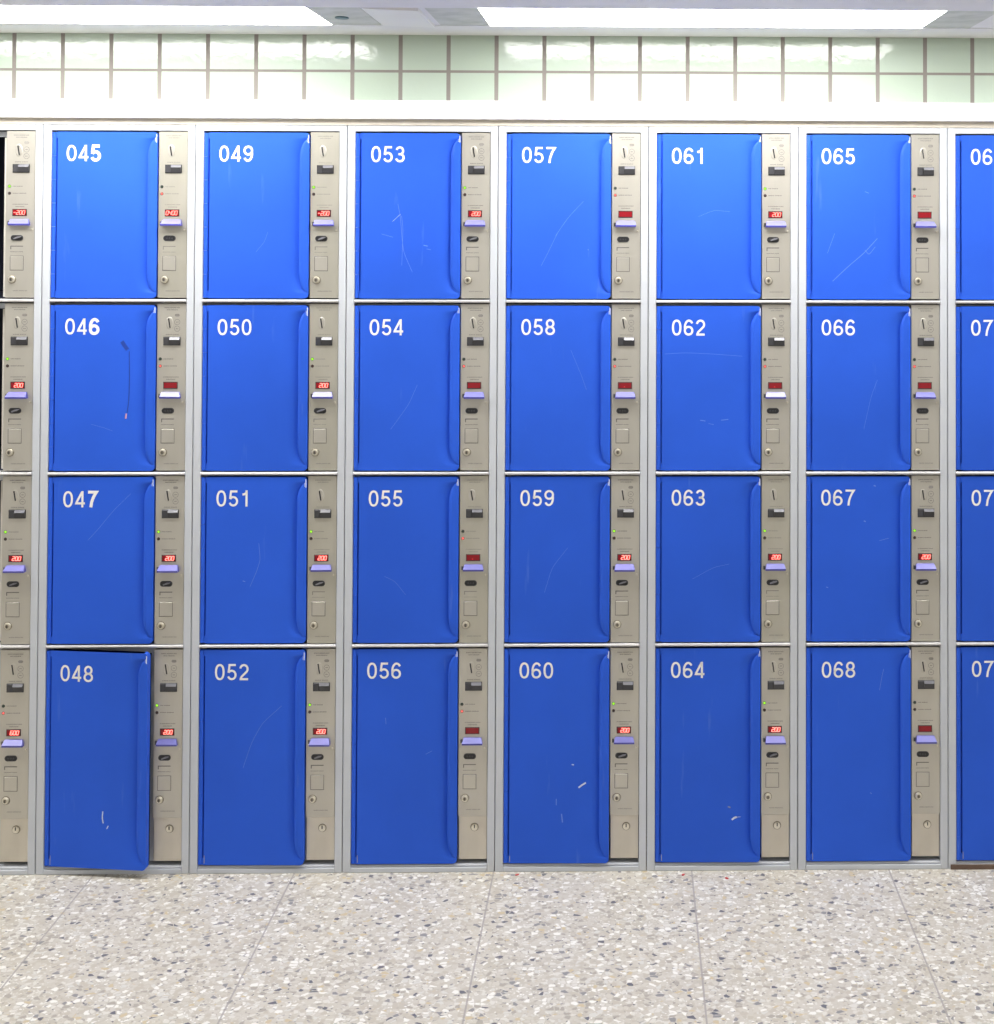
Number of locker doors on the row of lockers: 28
